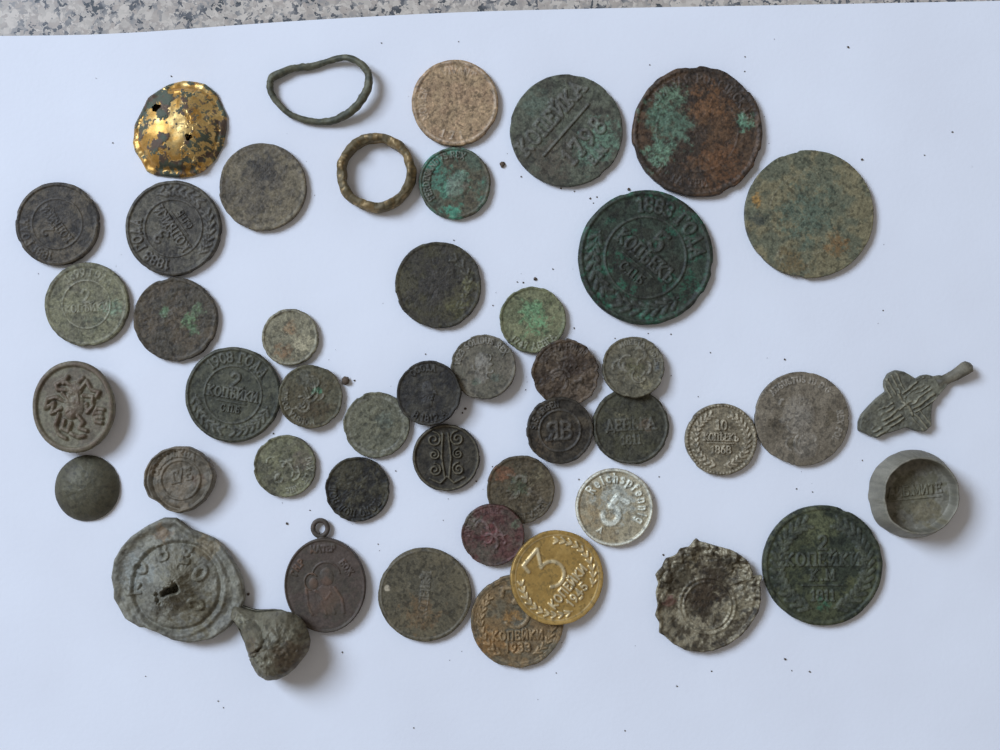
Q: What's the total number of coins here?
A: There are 35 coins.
